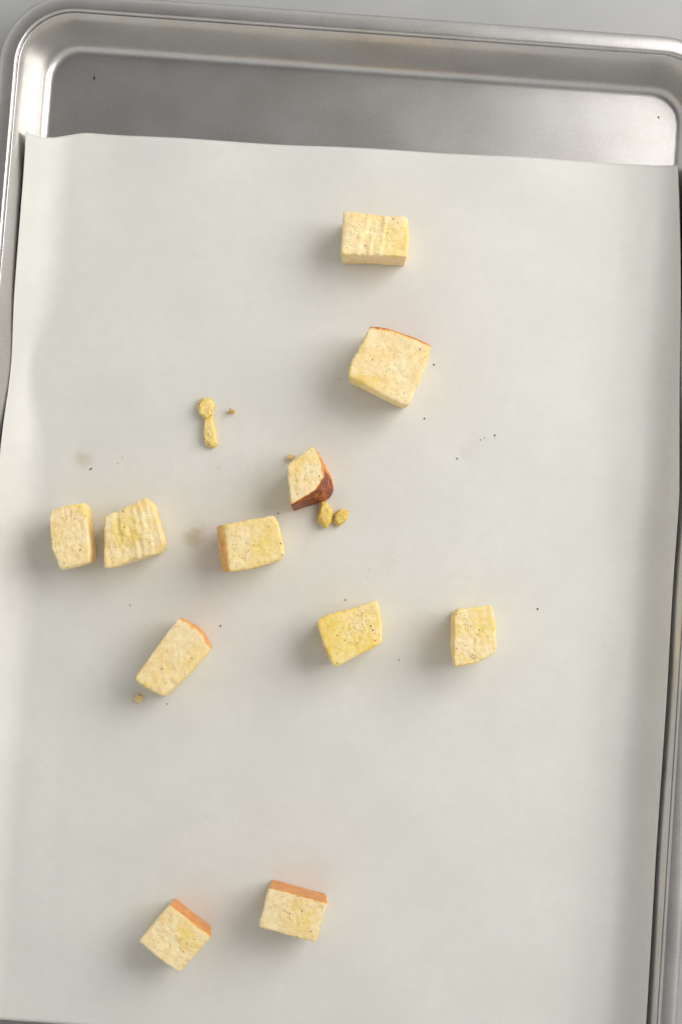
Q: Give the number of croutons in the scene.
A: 11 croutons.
